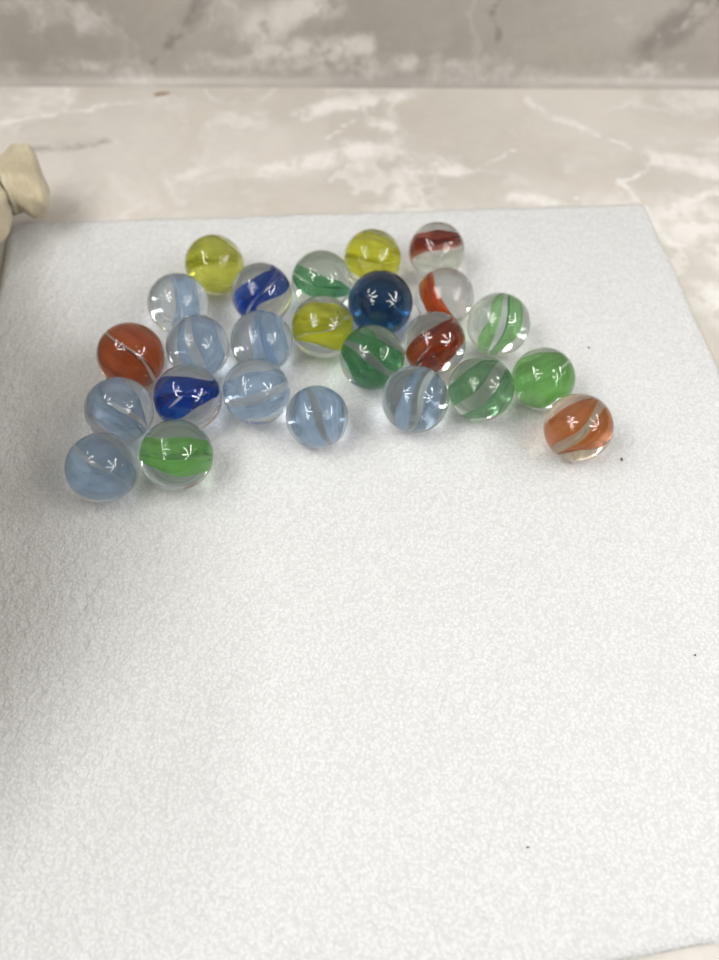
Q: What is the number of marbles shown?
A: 25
